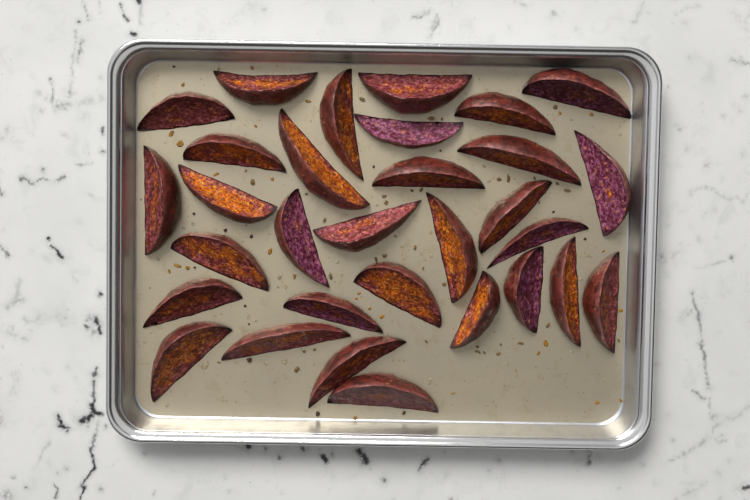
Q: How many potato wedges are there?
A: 31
